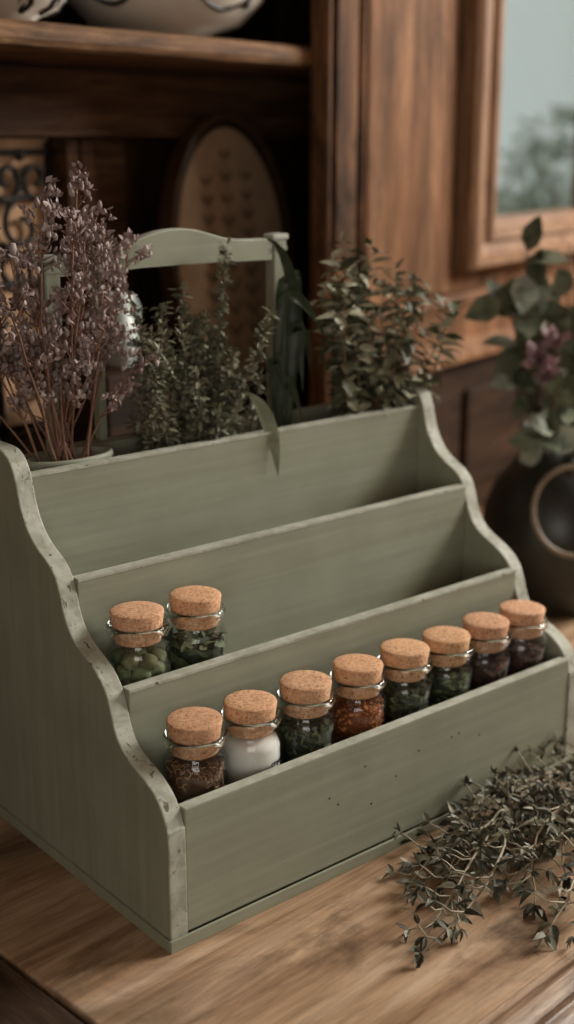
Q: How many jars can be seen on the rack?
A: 10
